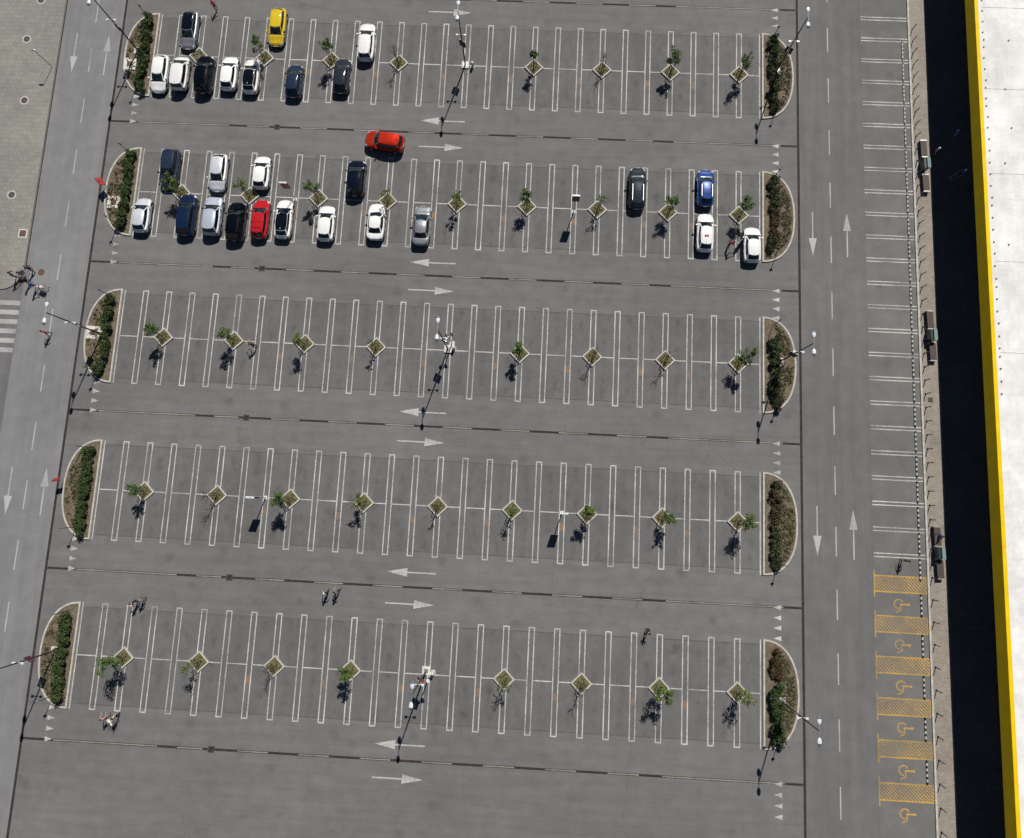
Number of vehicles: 28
